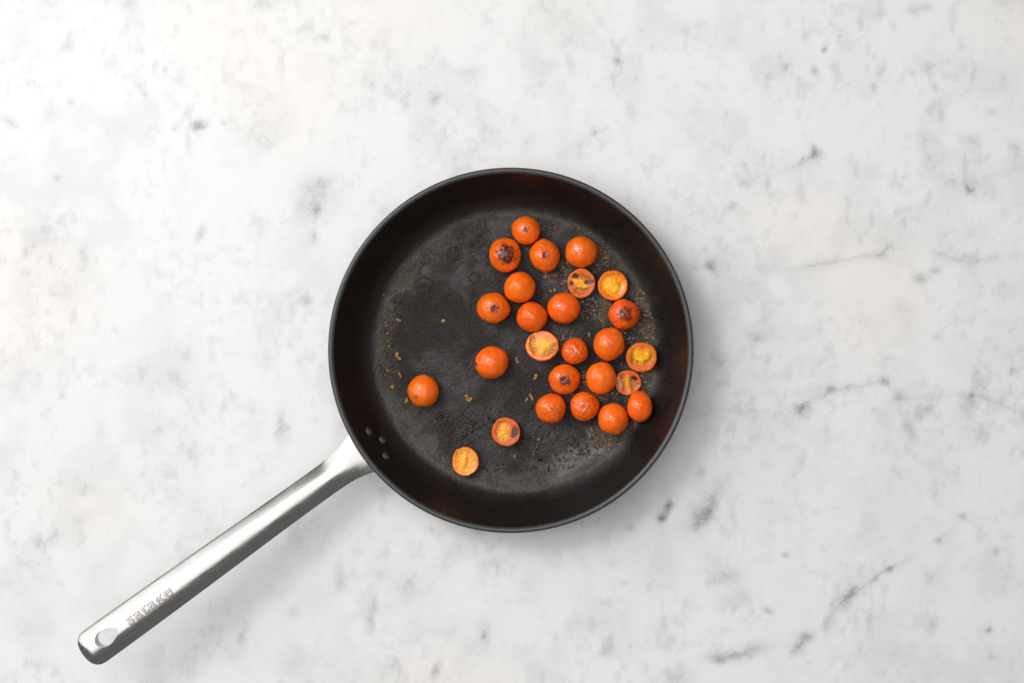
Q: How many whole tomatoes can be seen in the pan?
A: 19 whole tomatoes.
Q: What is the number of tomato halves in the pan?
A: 7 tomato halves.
